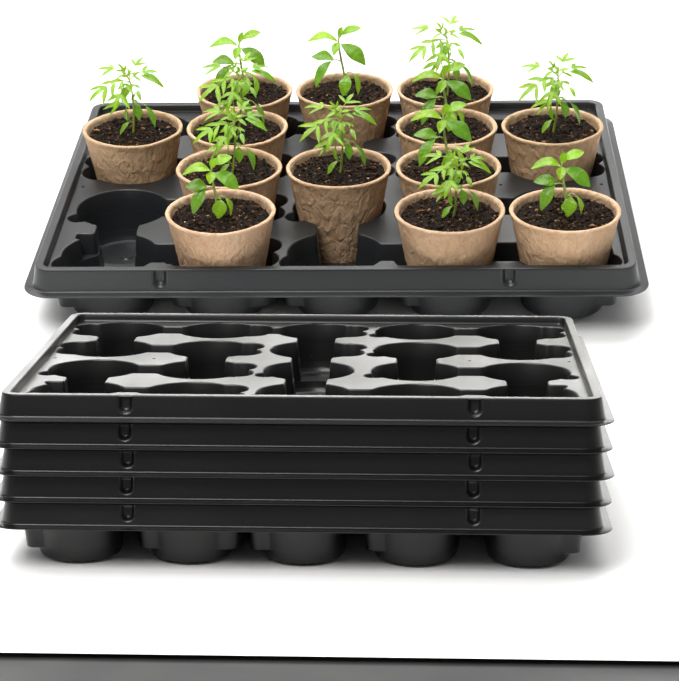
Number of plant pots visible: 13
